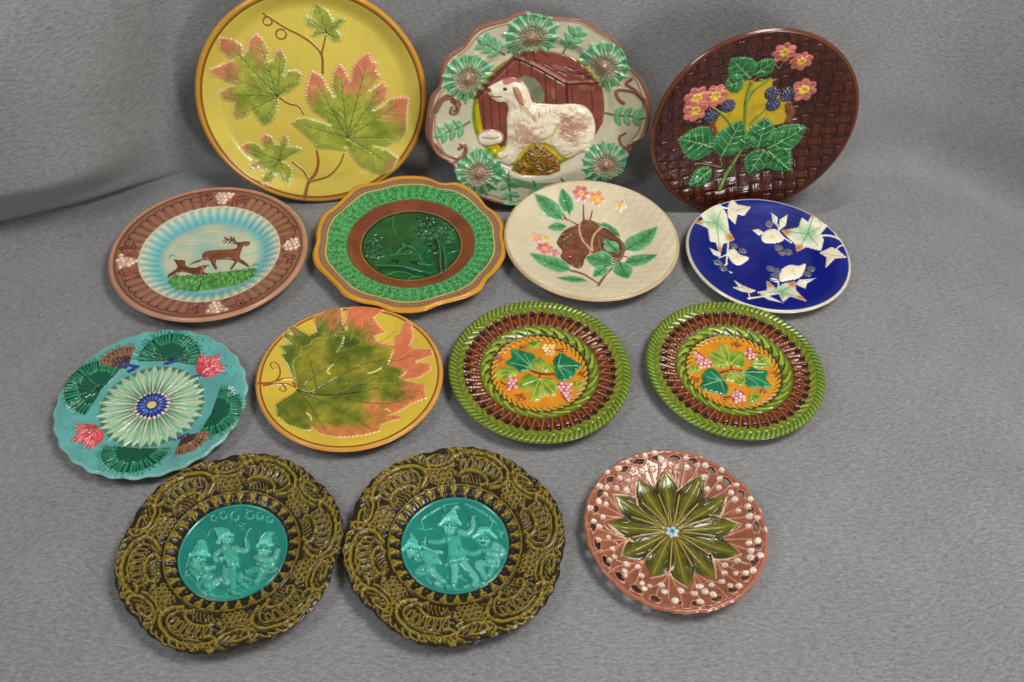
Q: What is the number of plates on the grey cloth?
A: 14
